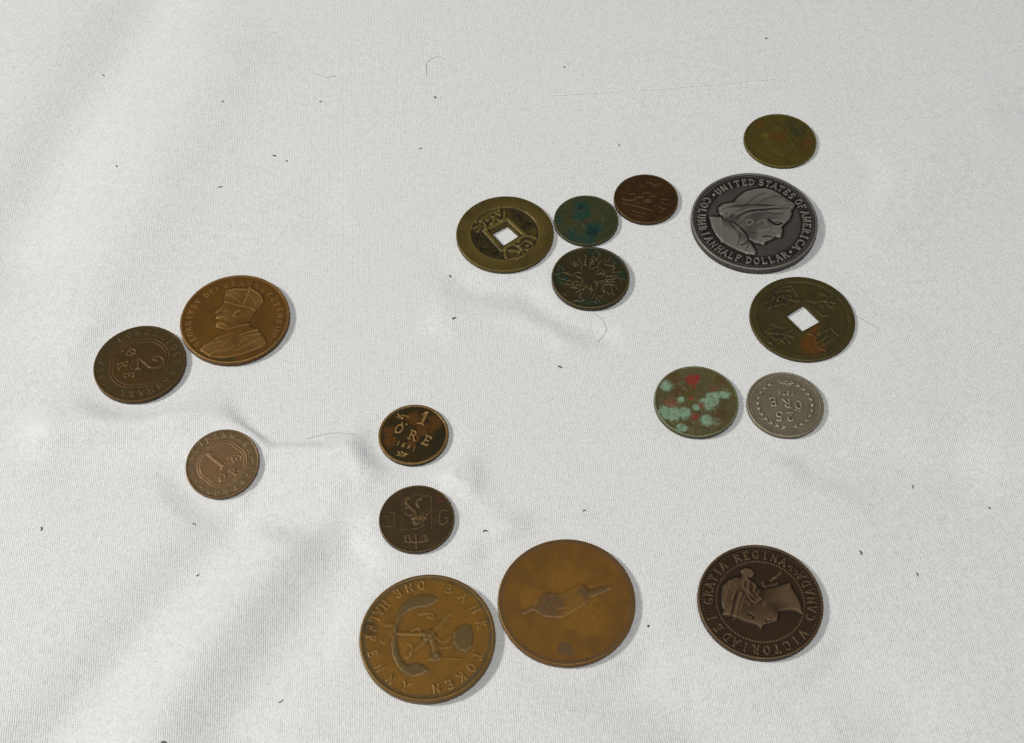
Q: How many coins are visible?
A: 17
